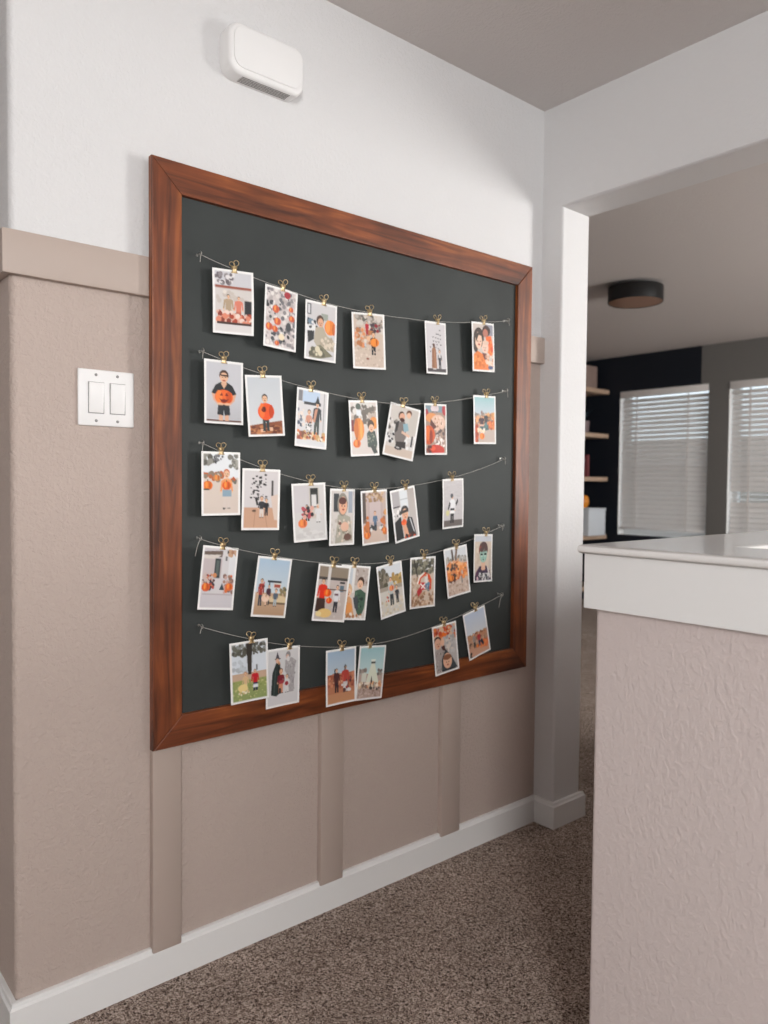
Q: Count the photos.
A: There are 34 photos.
